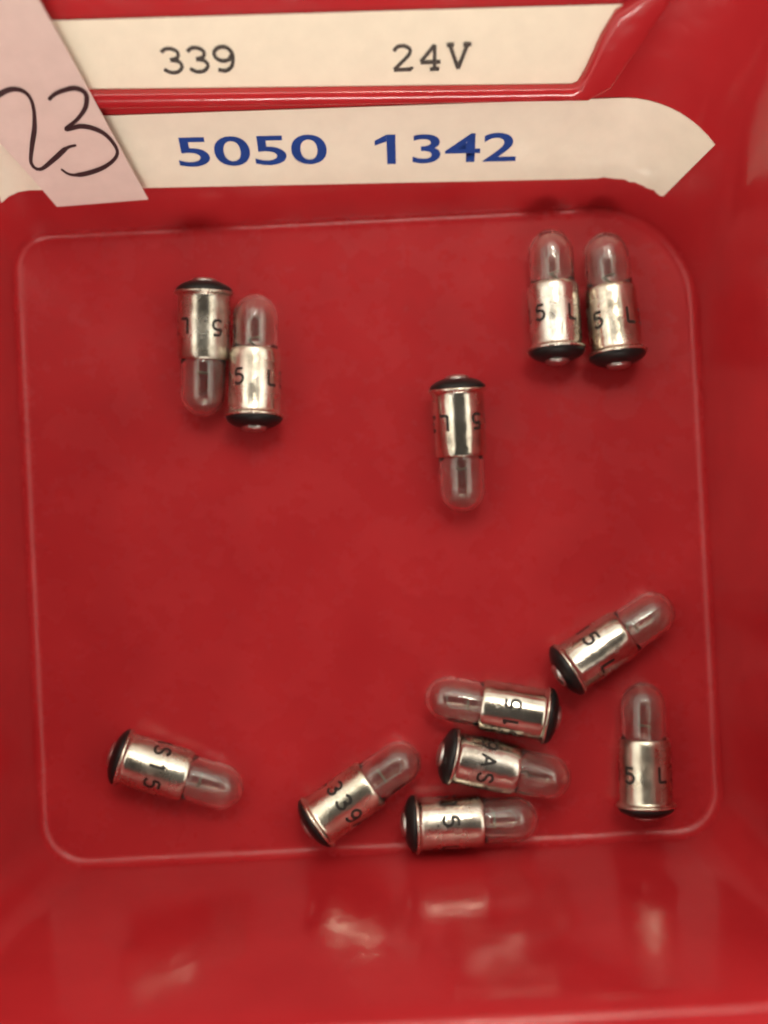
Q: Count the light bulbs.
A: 12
